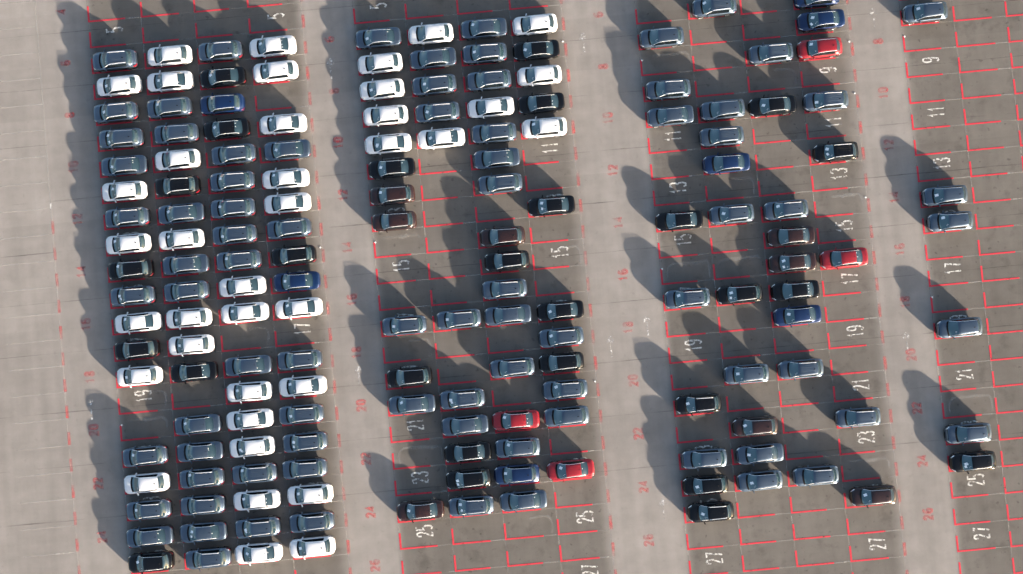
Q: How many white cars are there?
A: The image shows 38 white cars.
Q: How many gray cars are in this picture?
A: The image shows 83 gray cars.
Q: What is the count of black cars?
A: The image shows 27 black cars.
